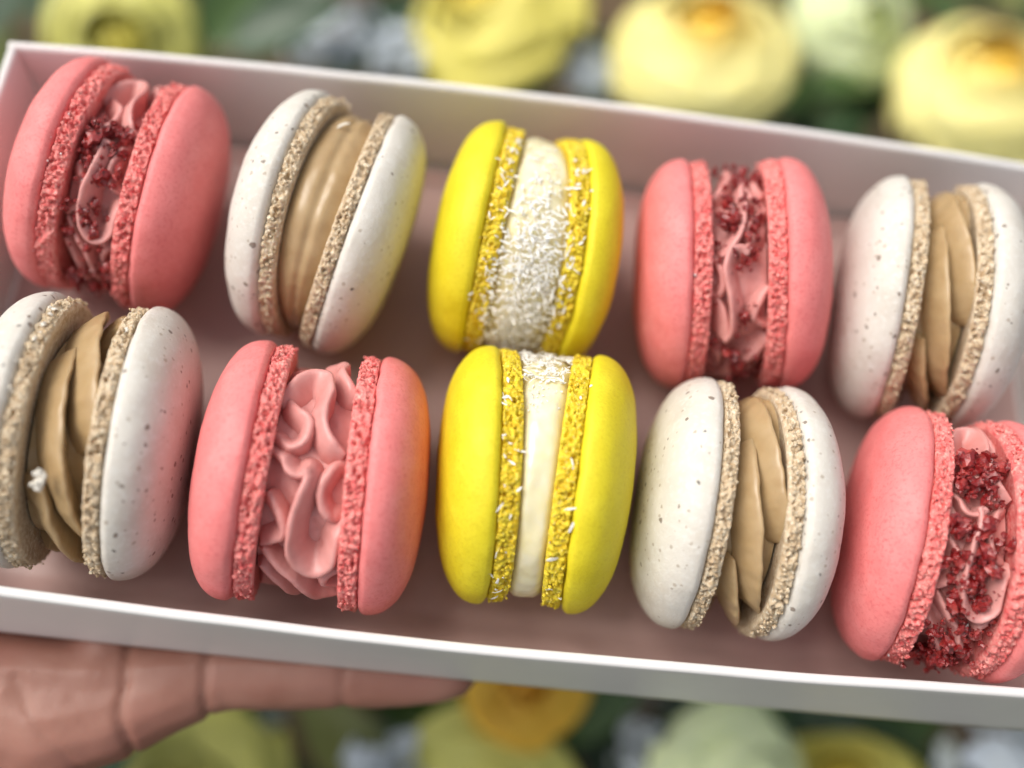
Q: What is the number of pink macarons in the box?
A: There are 4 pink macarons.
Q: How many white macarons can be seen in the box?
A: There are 4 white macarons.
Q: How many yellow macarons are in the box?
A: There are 2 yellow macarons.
